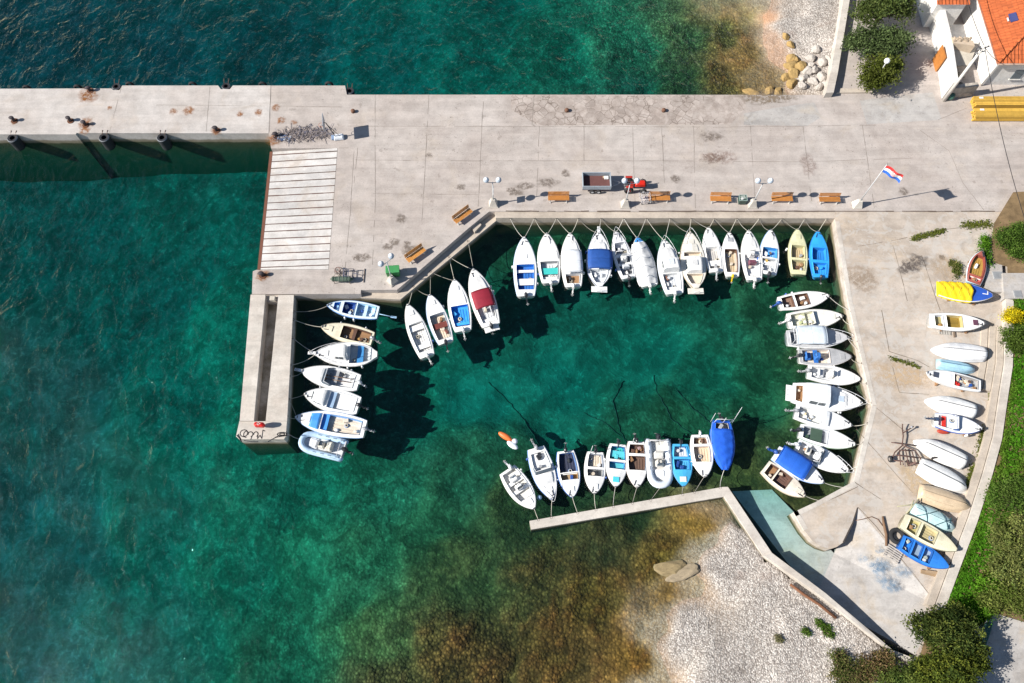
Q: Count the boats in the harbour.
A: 60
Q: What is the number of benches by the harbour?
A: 8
